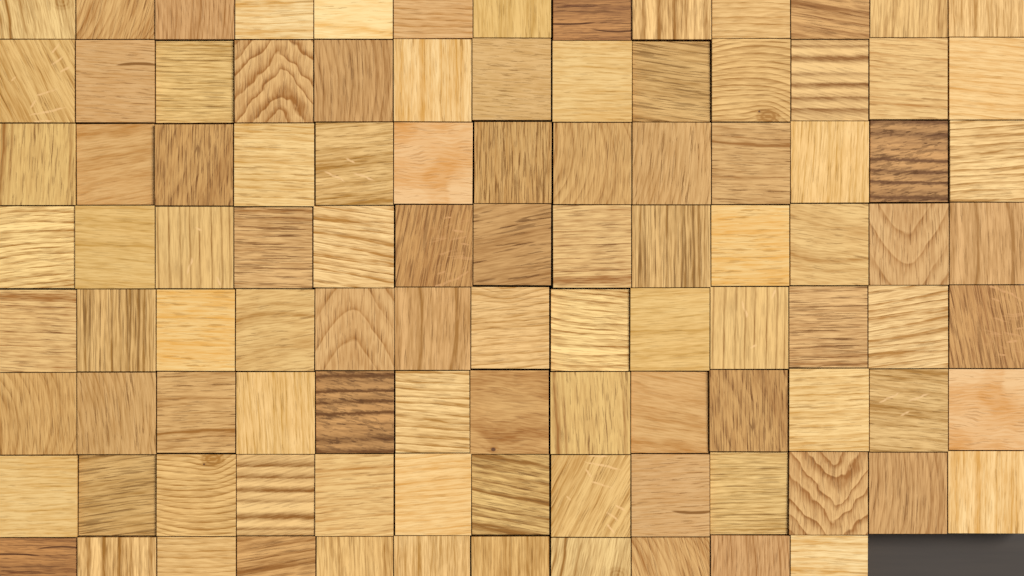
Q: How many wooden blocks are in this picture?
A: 102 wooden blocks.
